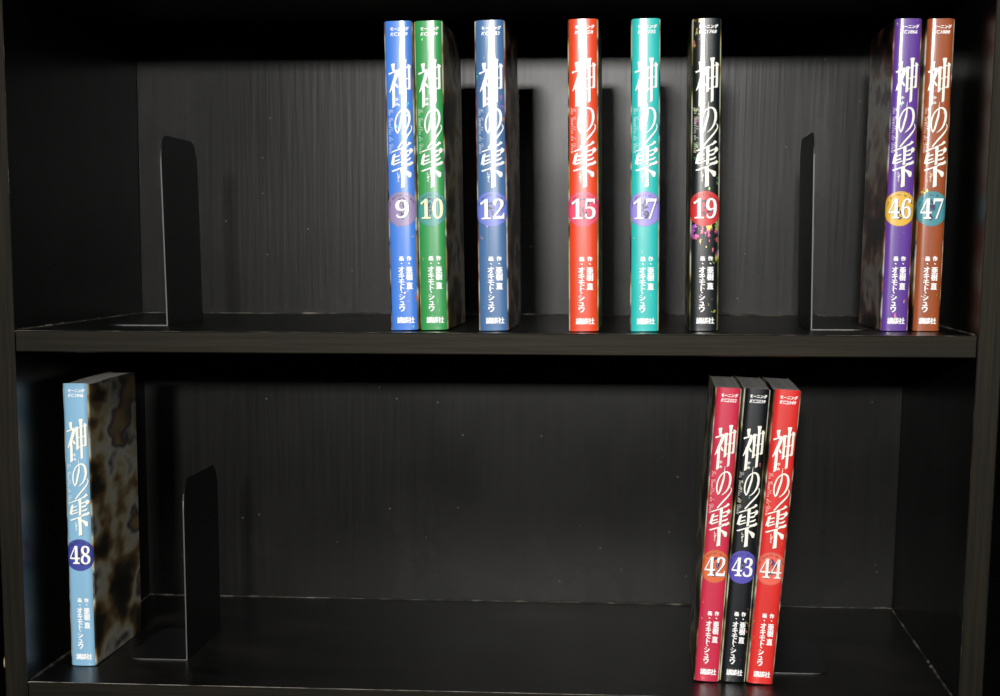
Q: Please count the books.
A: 12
